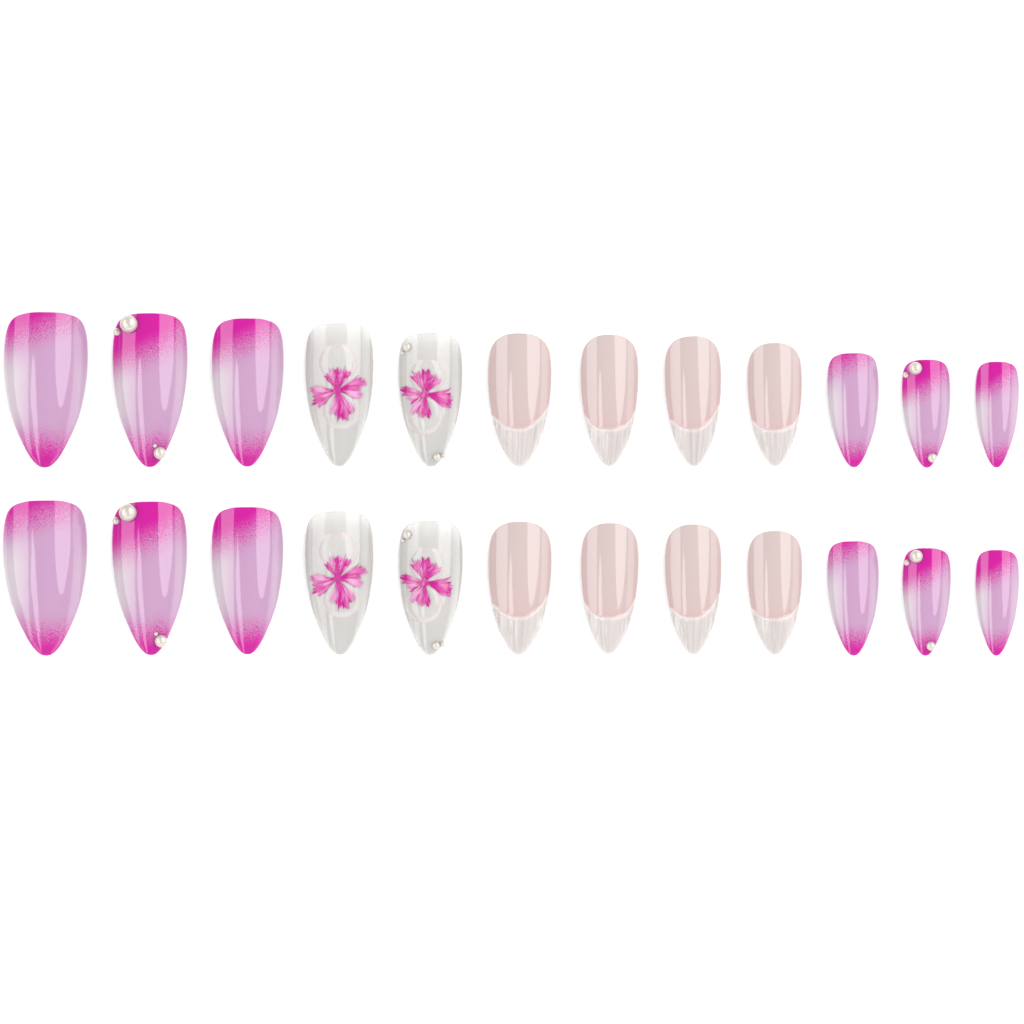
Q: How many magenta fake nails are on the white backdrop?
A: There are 12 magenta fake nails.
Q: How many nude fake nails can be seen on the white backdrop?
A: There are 8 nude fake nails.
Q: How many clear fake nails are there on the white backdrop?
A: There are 4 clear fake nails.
